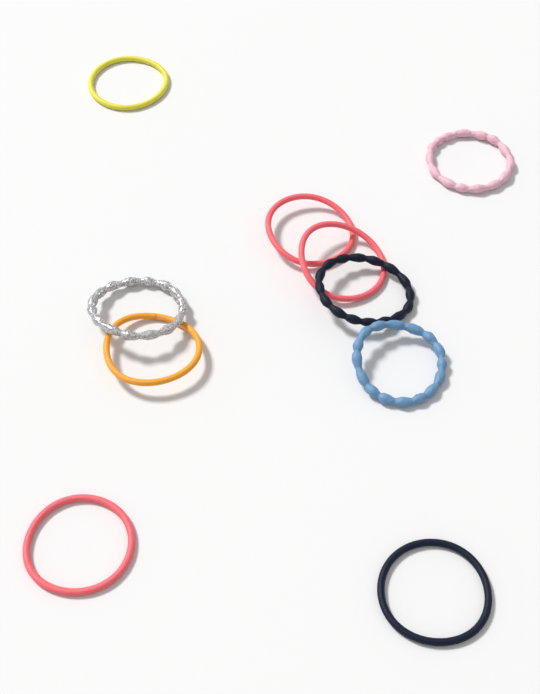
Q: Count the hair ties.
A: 10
